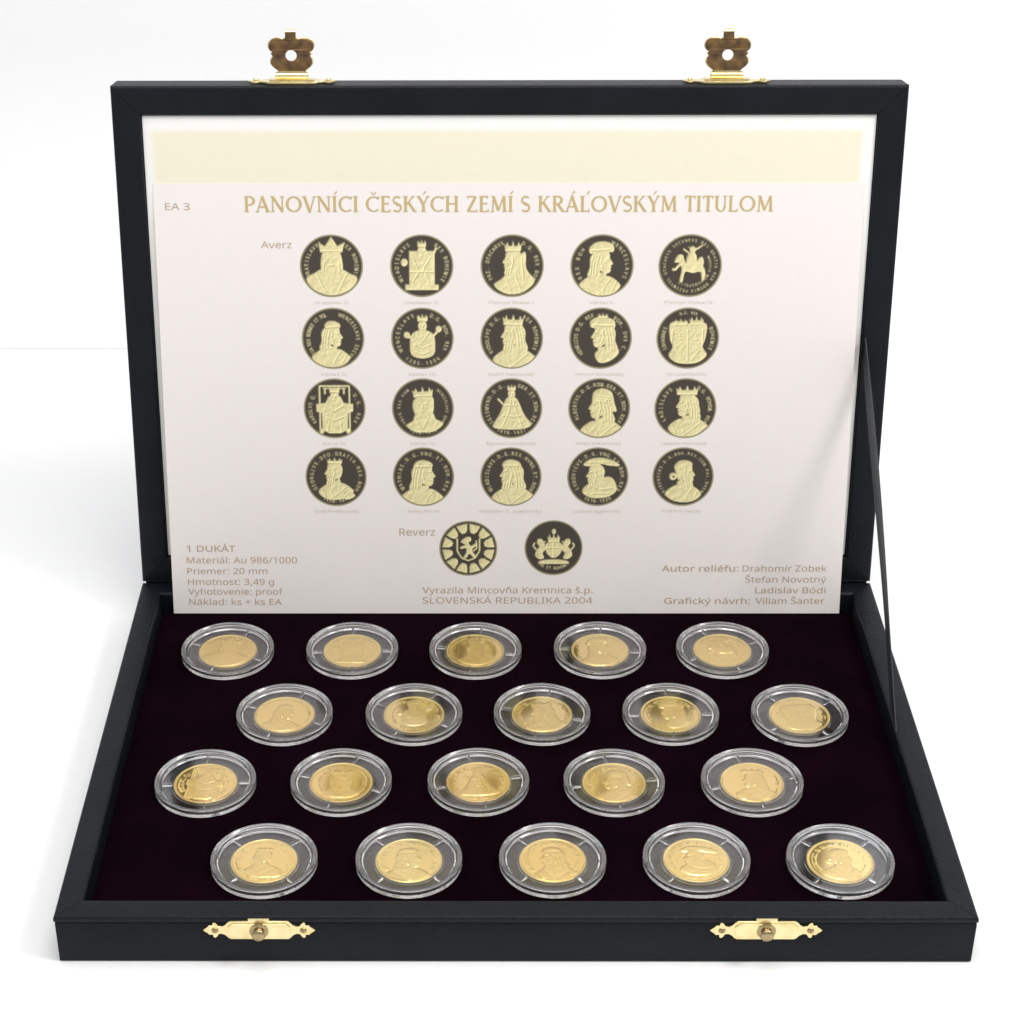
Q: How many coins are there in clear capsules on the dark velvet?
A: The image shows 20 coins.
